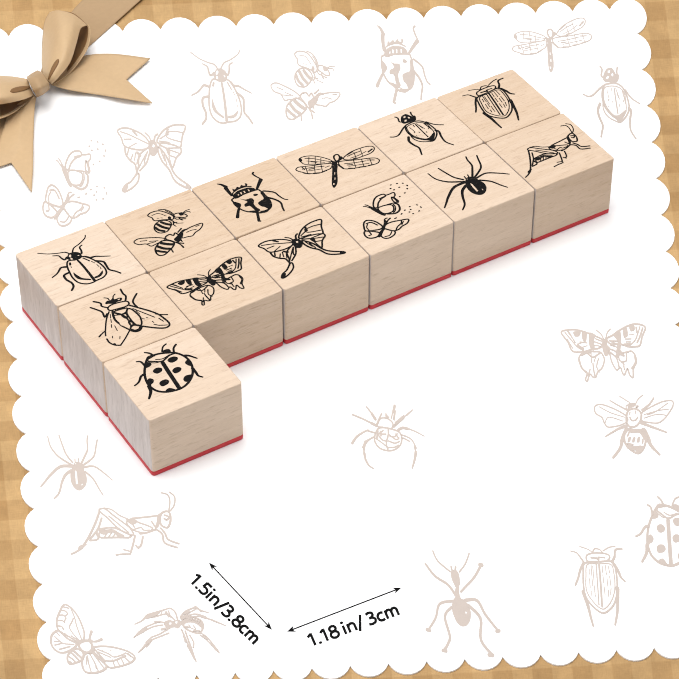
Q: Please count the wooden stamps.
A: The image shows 13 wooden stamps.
